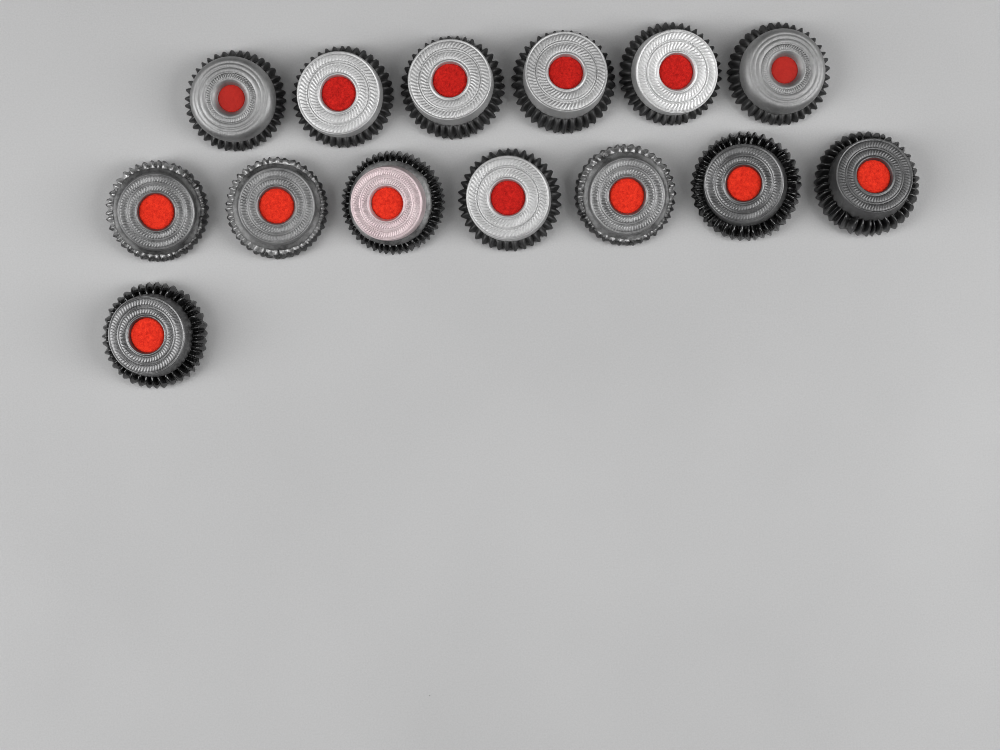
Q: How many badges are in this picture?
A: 14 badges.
